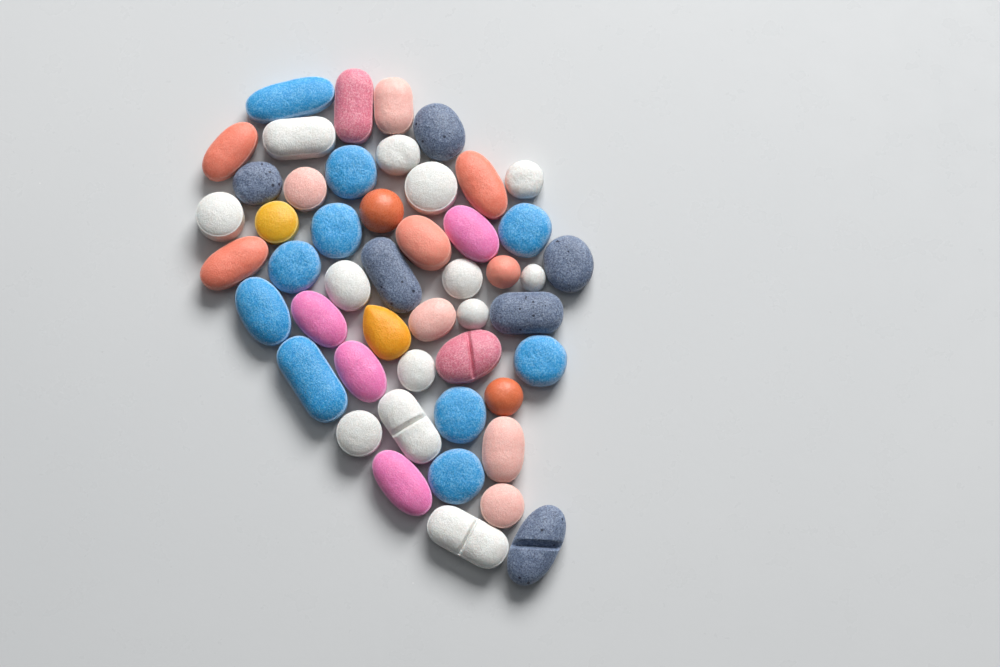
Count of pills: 49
